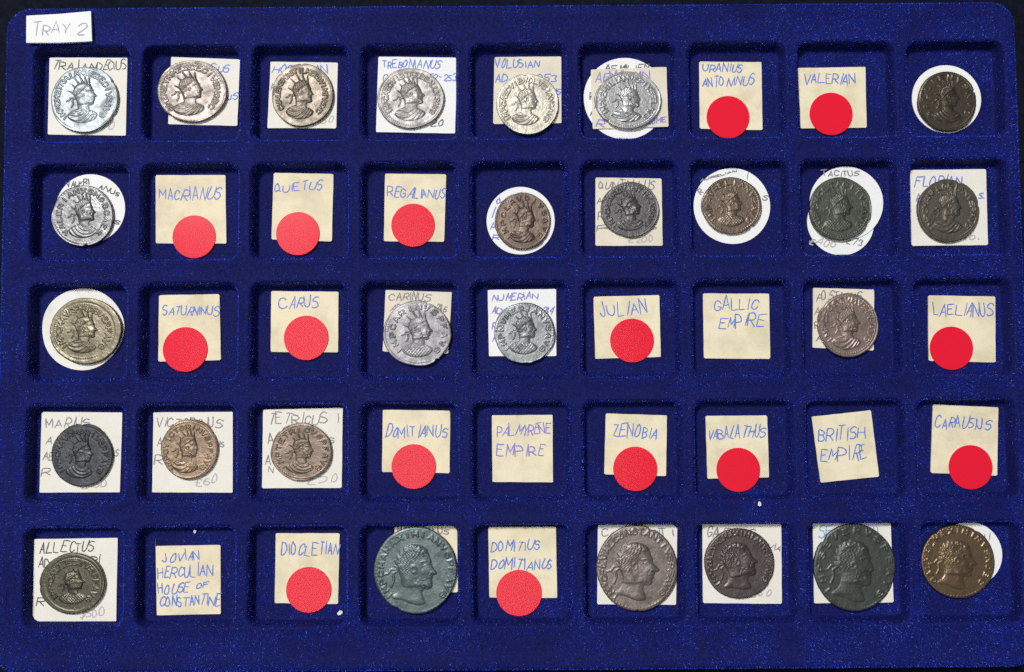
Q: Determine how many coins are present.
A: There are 26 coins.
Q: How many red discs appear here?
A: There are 15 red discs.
